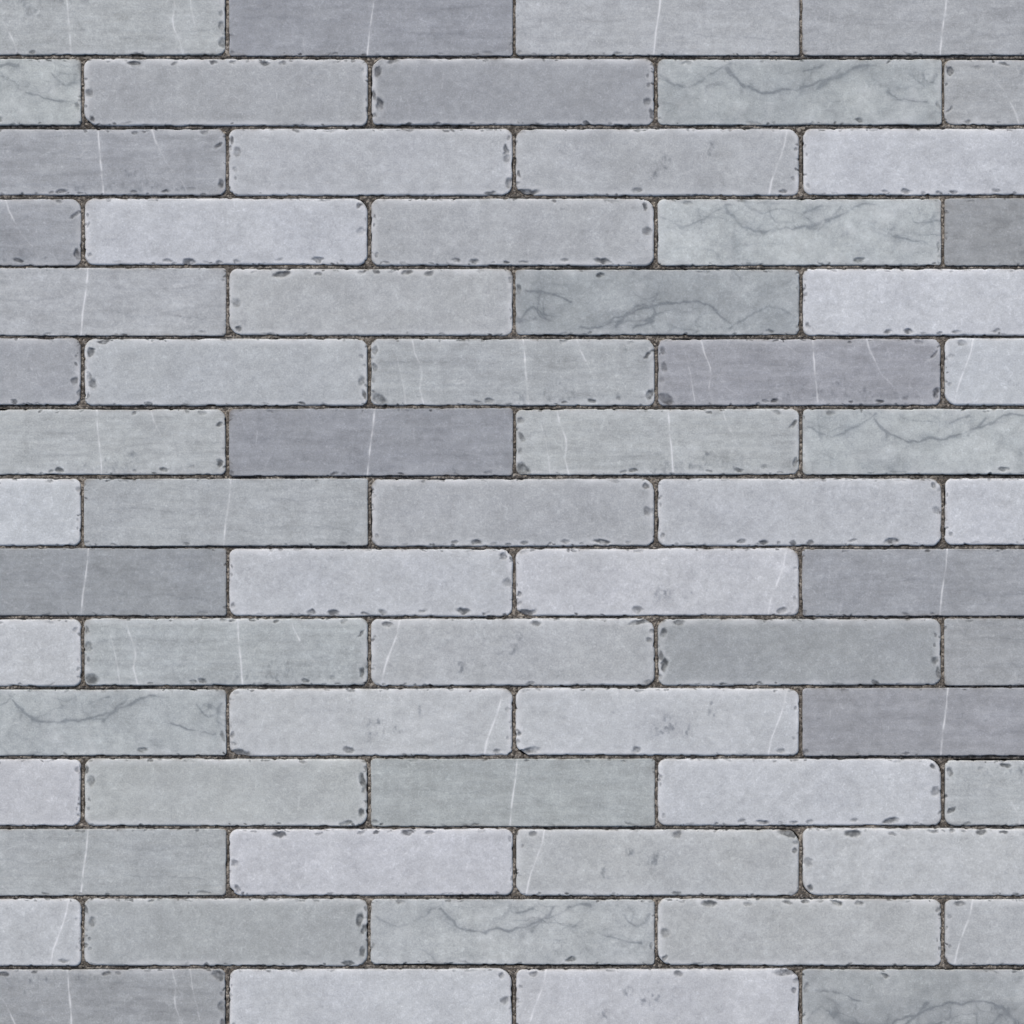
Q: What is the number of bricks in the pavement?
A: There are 67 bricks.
